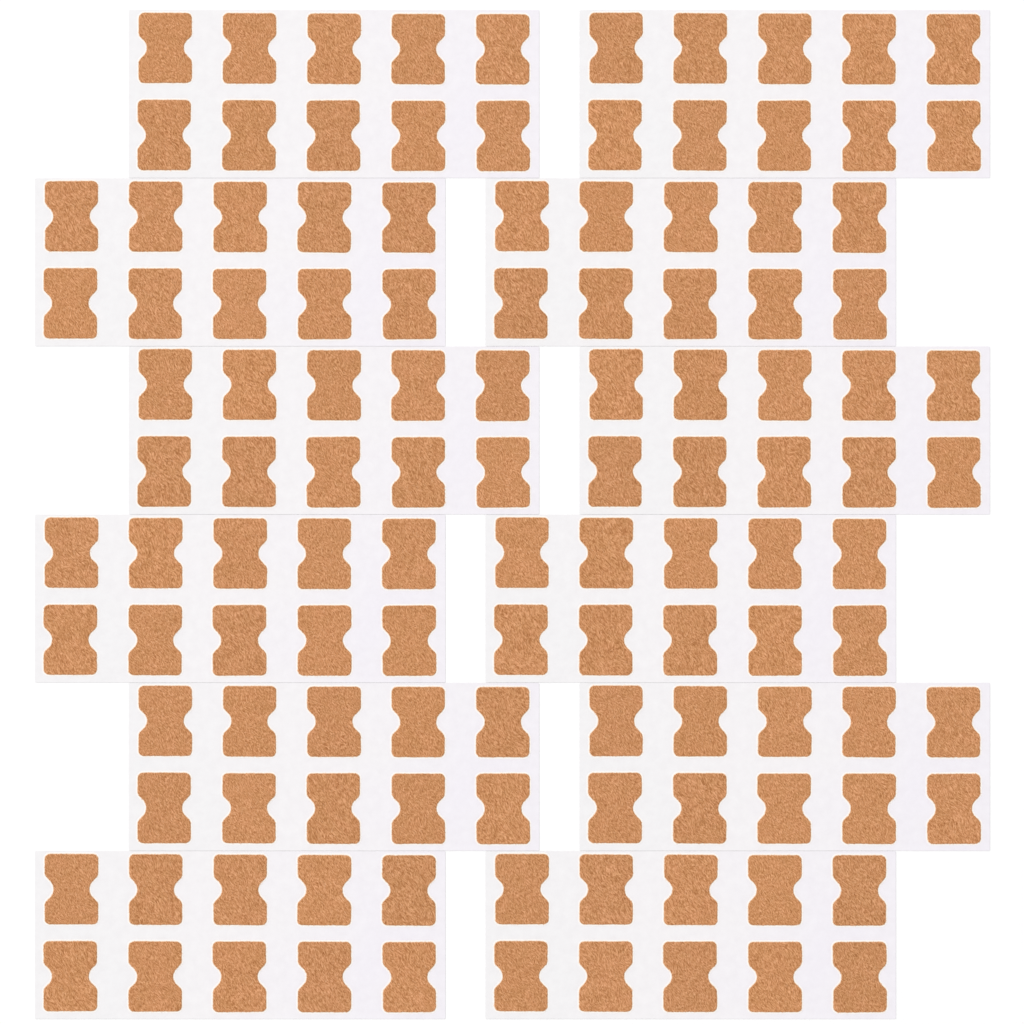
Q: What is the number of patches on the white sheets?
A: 120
